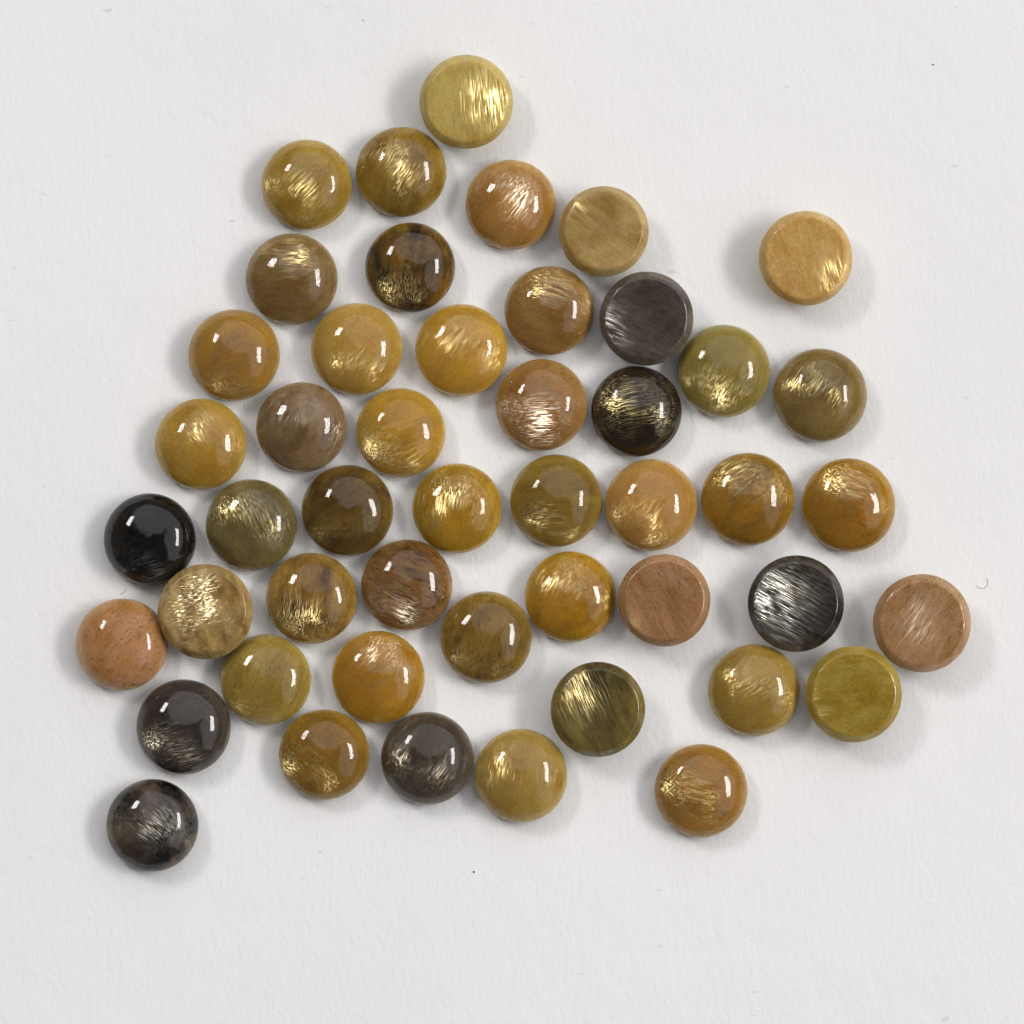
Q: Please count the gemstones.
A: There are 48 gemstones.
